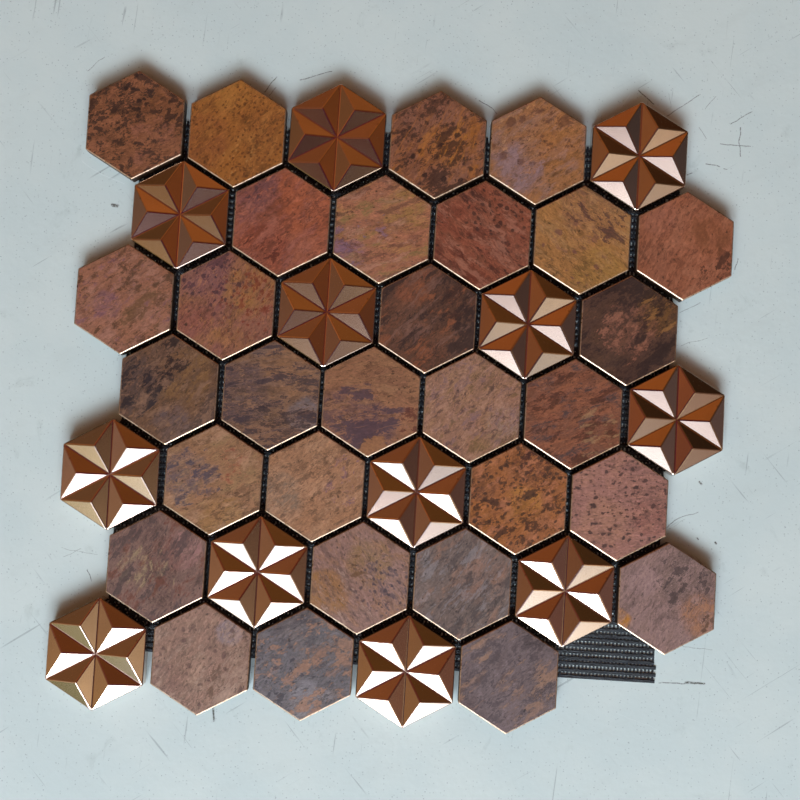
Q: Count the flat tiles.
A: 29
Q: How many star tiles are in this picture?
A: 12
